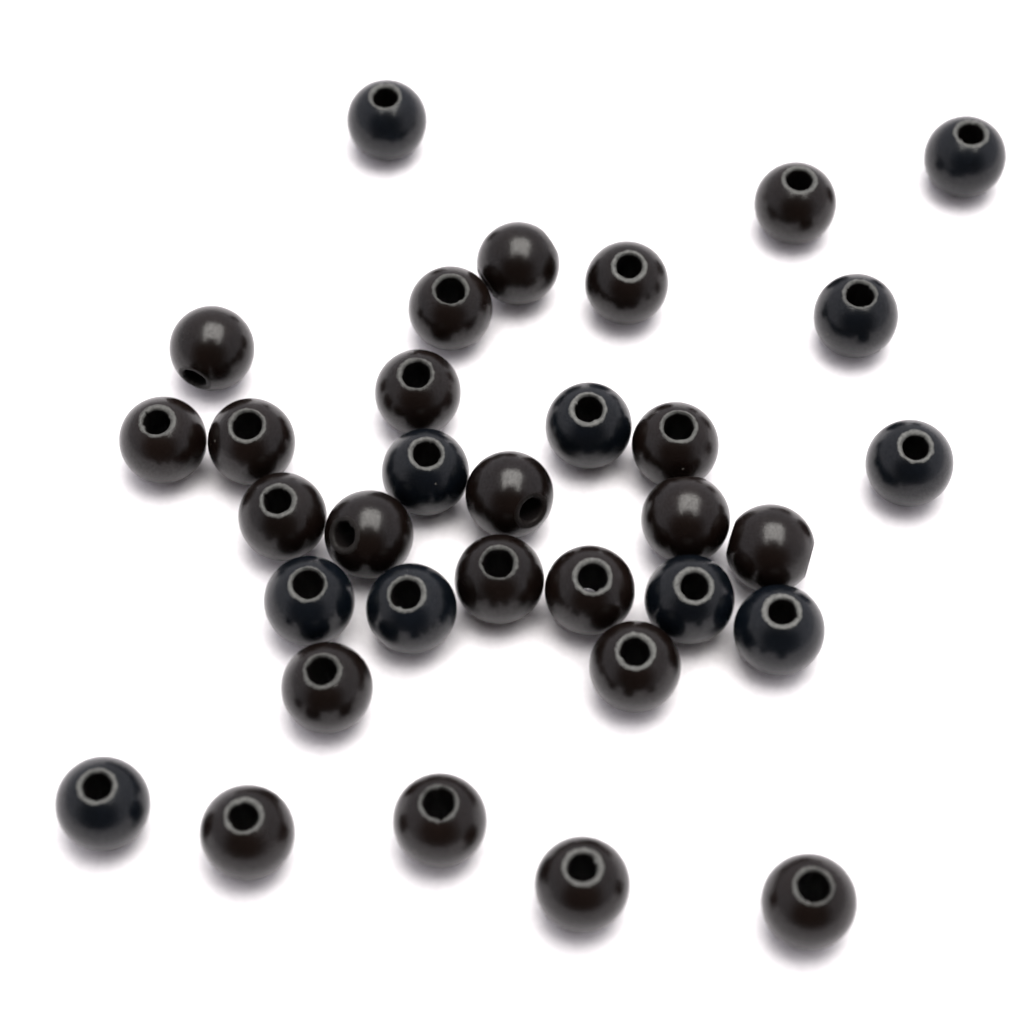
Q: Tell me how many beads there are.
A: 33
